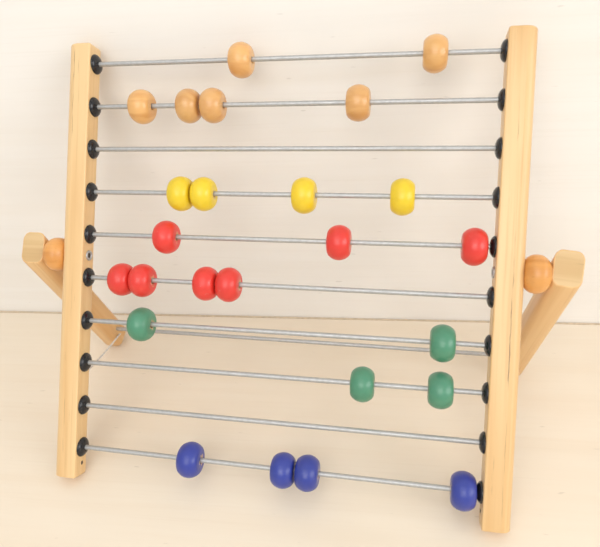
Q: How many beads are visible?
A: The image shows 25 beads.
